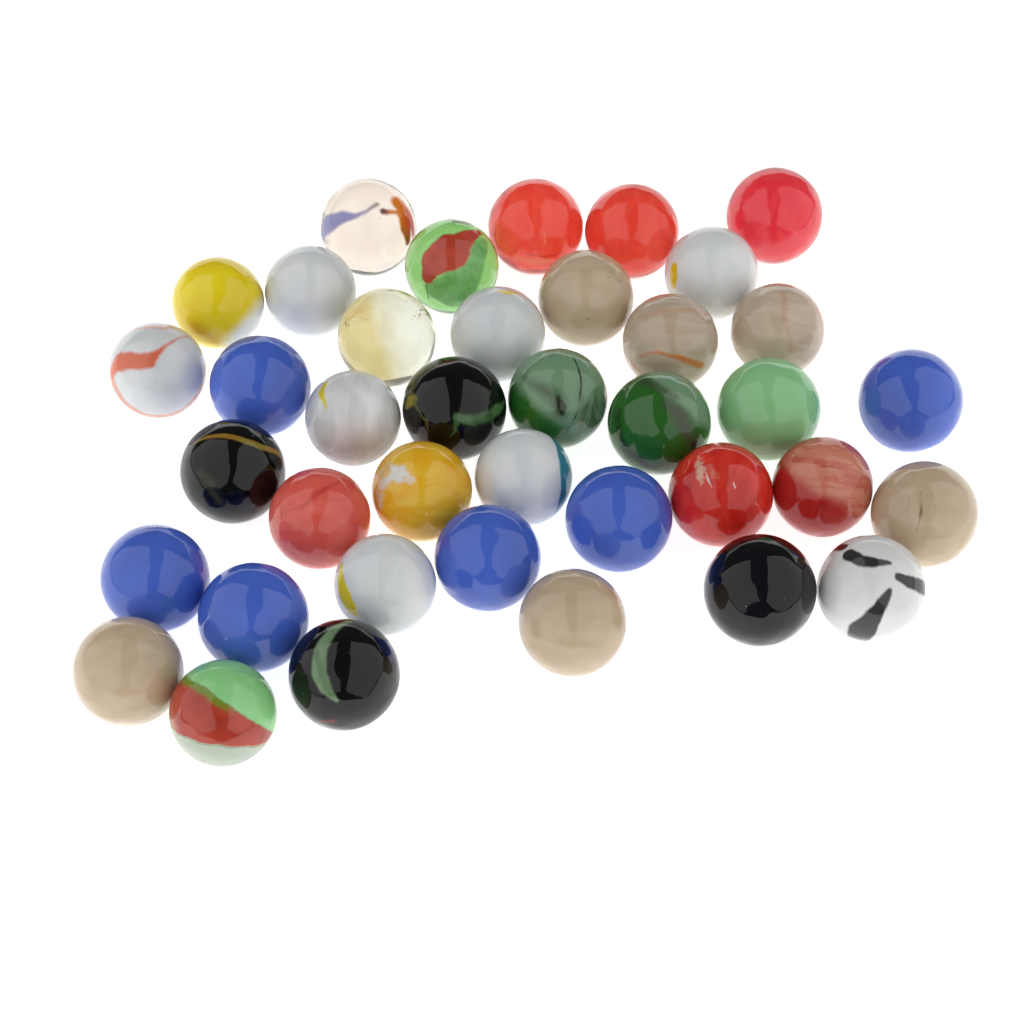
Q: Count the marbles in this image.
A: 39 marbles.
